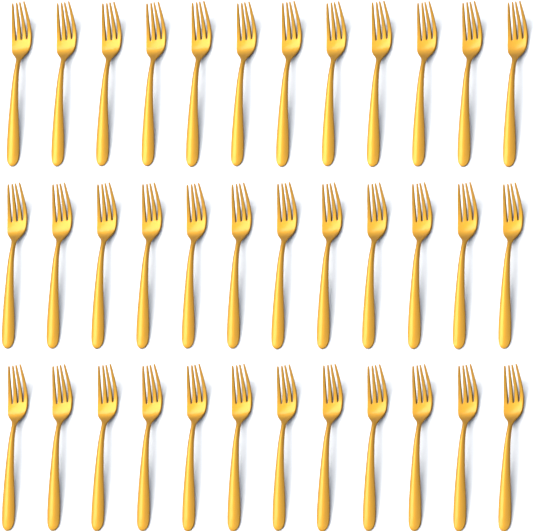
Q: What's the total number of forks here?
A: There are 36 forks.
